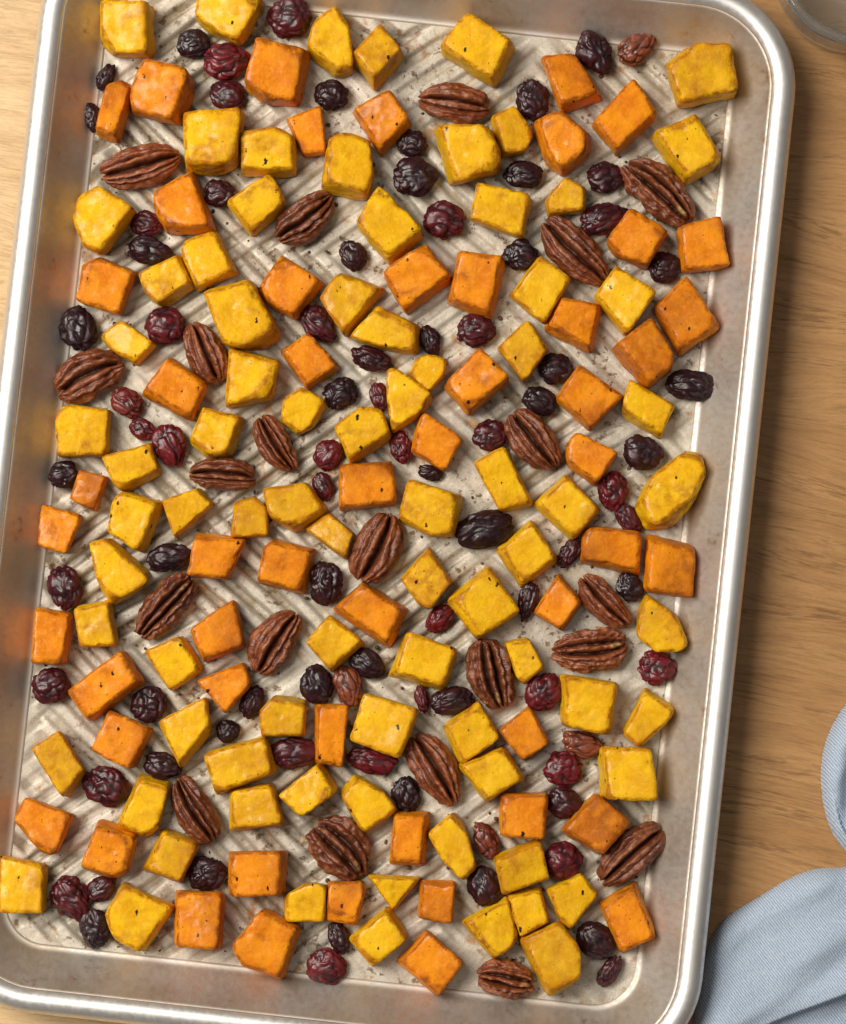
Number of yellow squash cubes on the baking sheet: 80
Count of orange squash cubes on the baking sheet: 52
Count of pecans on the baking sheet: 21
